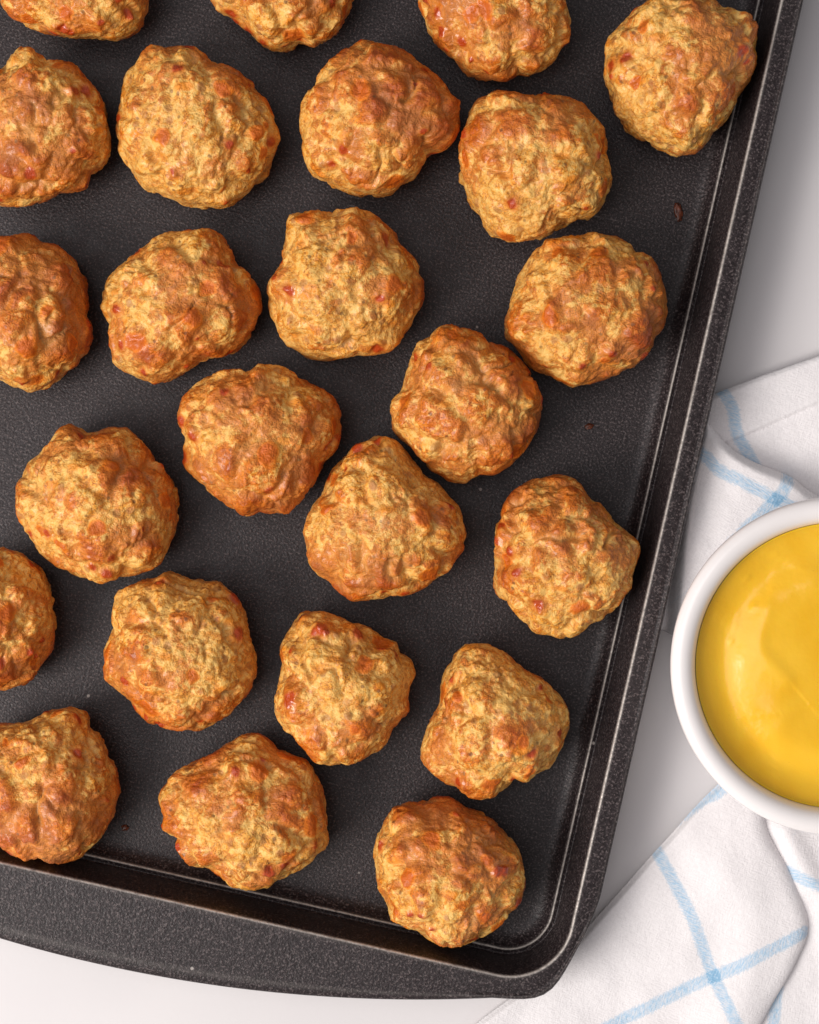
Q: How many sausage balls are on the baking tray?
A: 24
